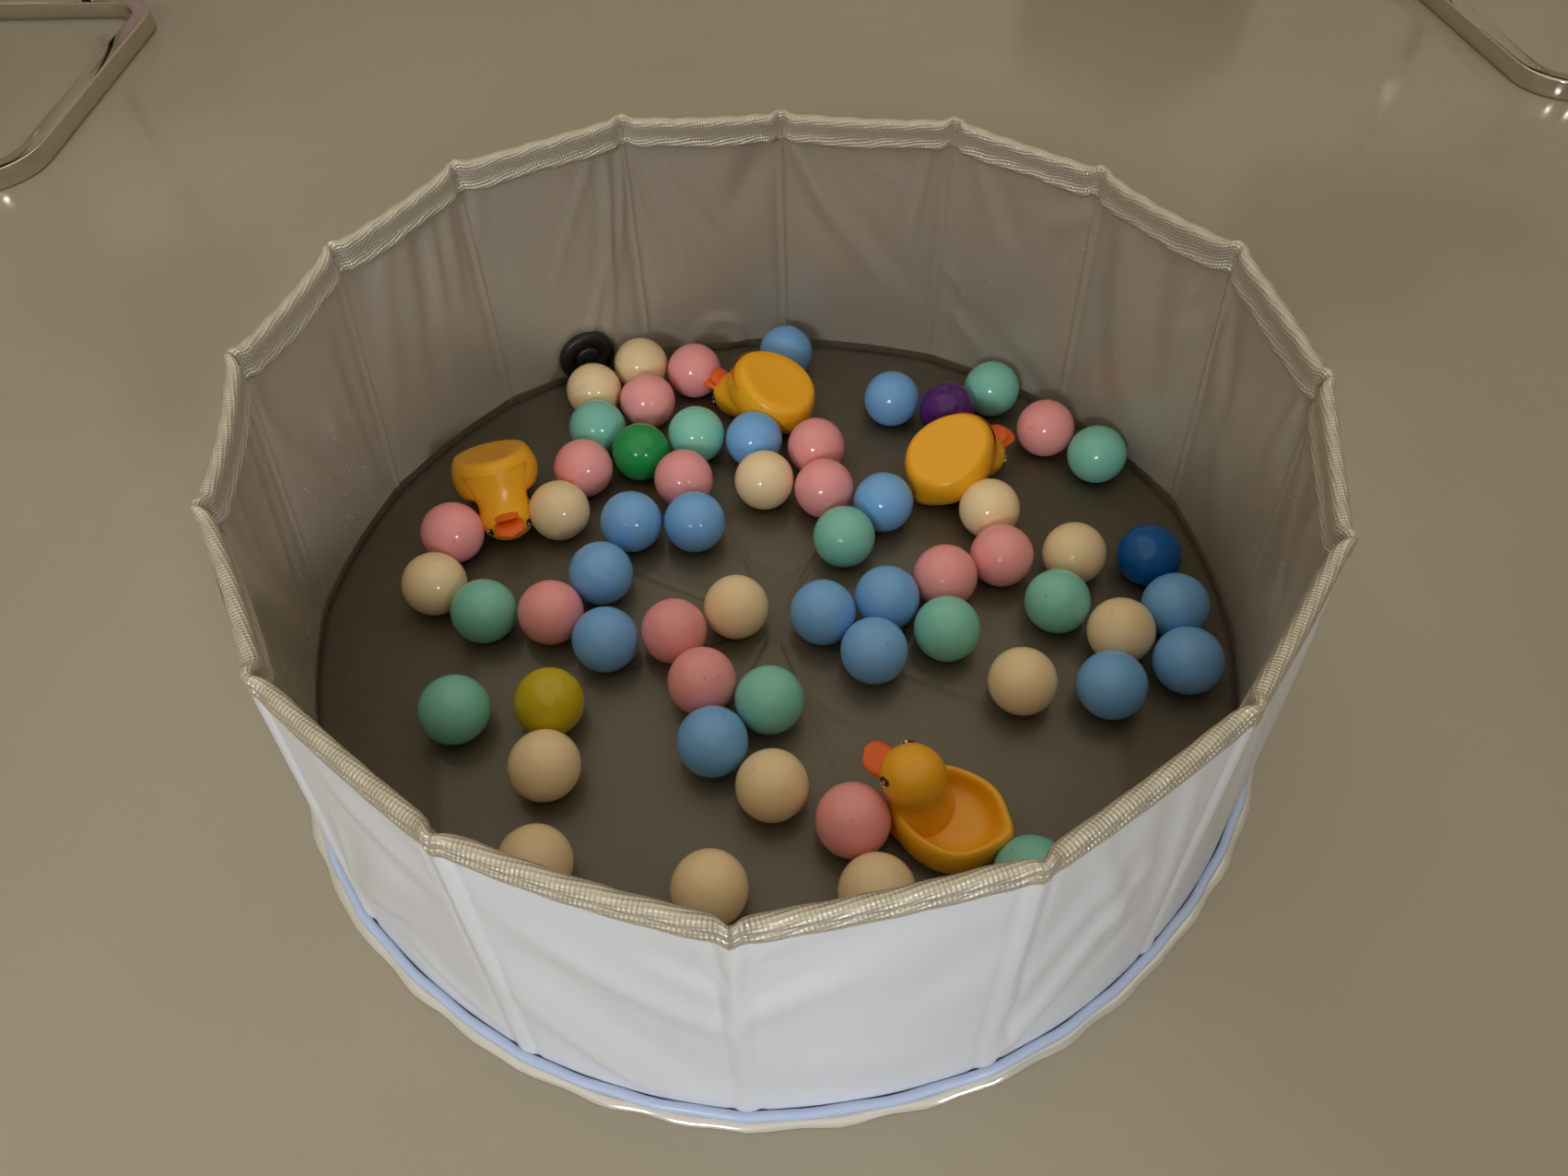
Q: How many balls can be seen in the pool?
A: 59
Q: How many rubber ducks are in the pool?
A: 4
